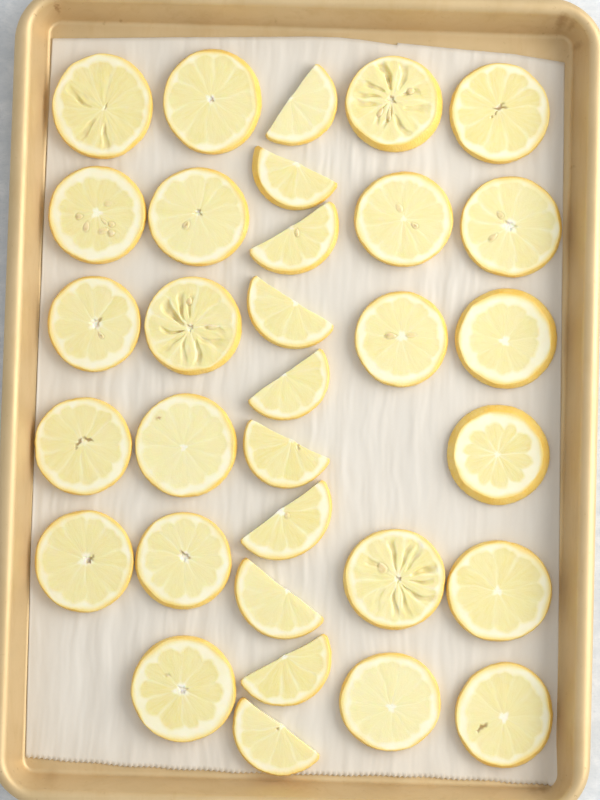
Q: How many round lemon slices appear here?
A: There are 22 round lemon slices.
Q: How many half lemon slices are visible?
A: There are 10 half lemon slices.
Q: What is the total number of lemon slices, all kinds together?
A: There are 32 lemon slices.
